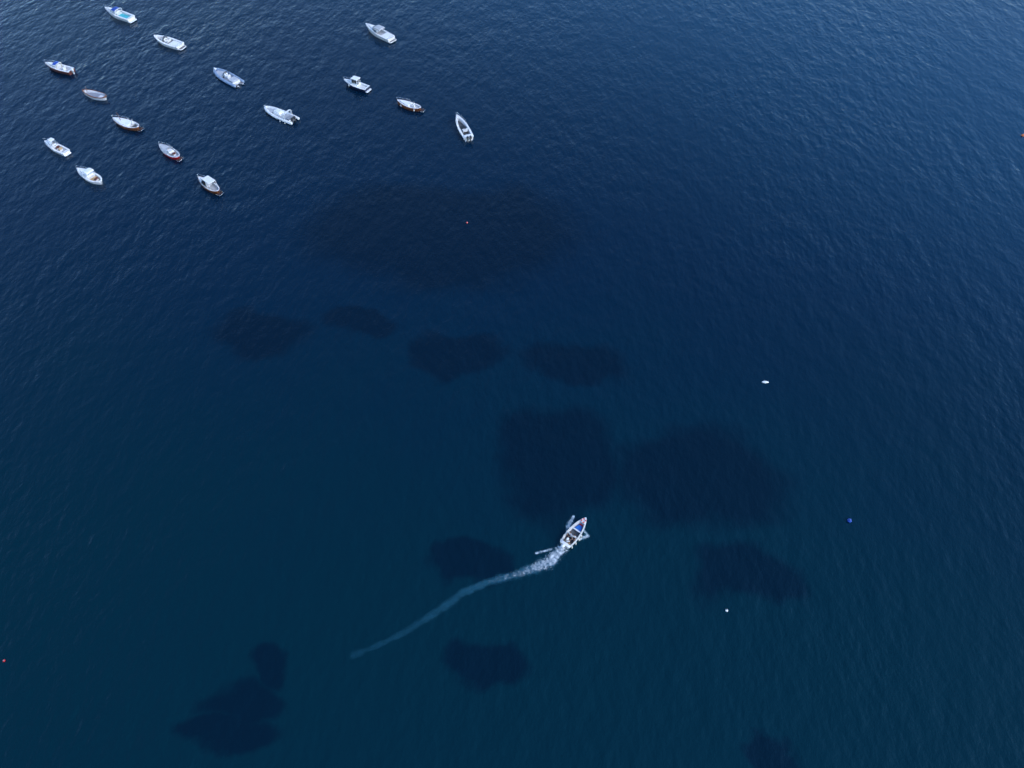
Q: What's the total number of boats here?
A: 16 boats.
